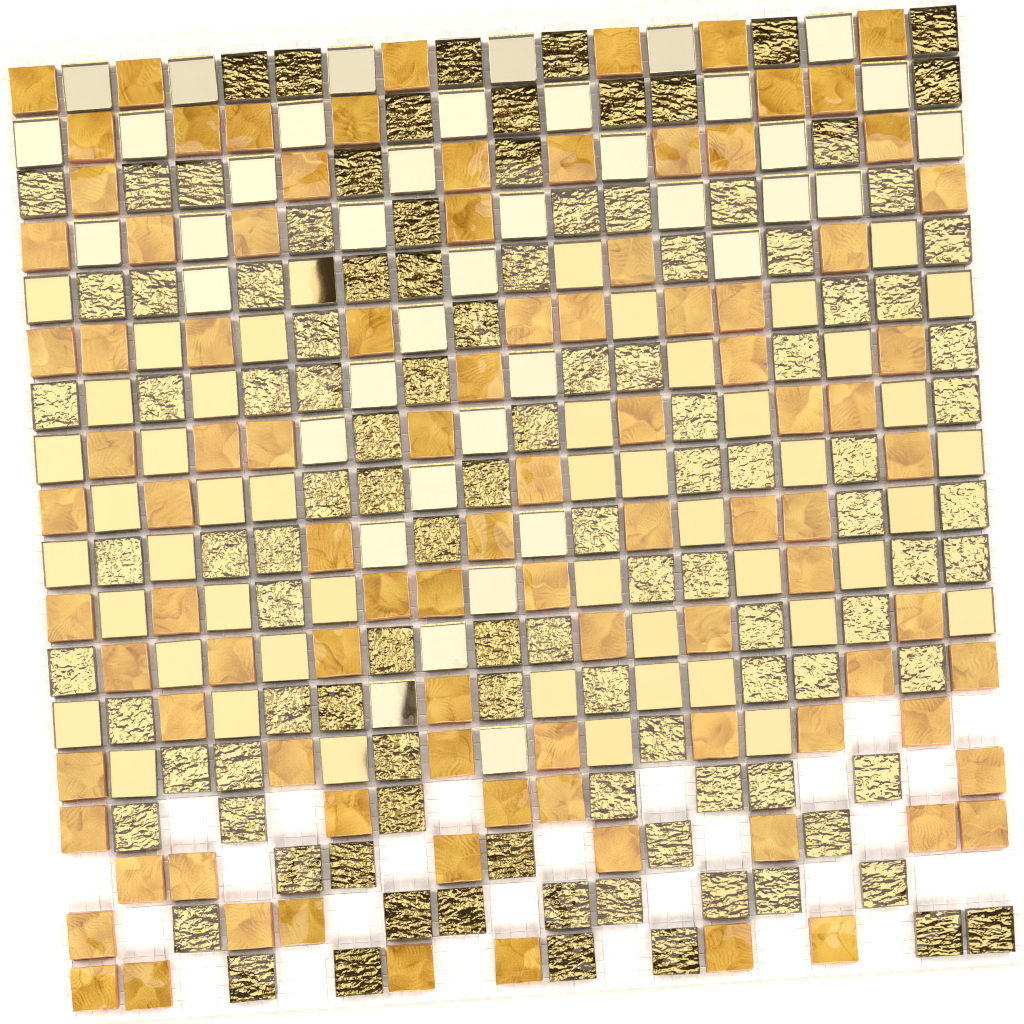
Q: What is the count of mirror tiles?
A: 89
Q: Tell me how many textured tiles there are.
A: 111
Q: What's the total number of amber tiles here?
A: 97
